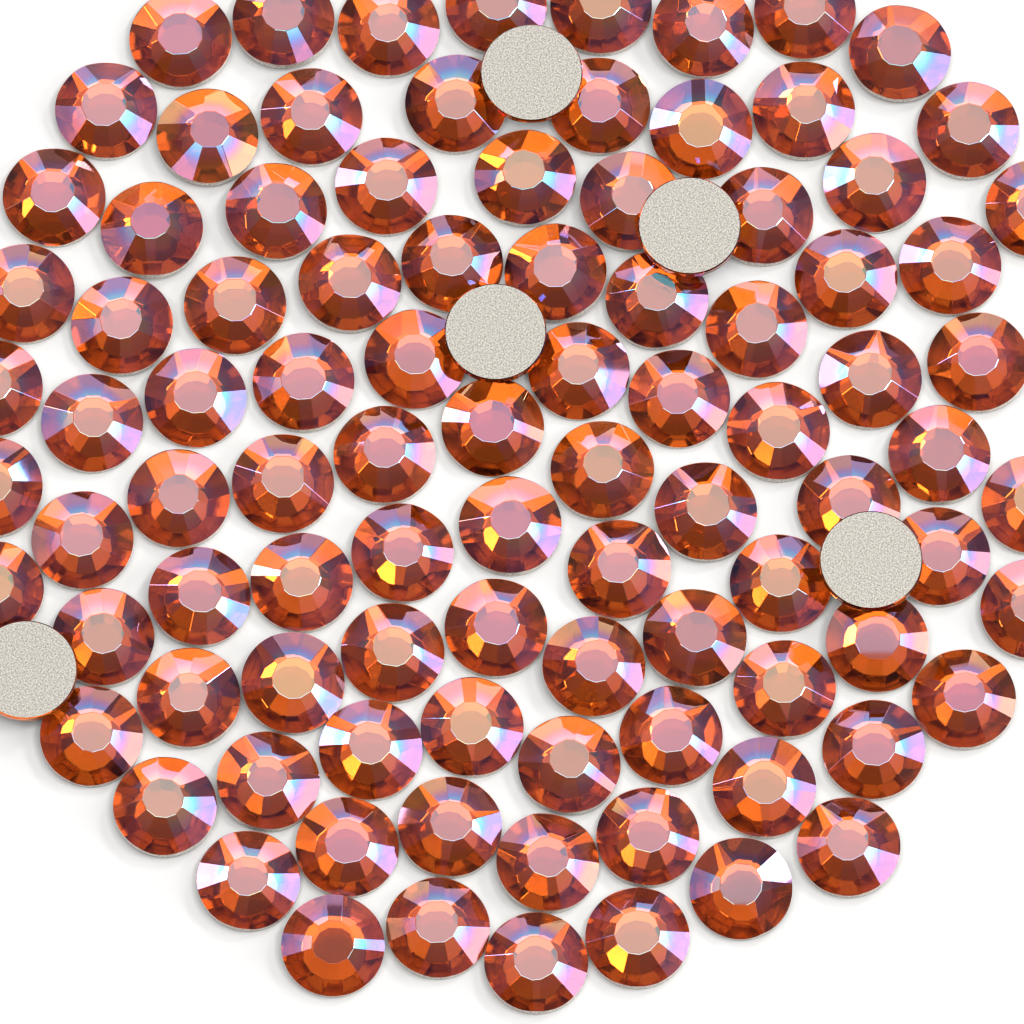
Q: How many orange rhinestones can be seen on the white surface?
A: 95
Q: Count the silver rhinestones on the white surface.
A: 5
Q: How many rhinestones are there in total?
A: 100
